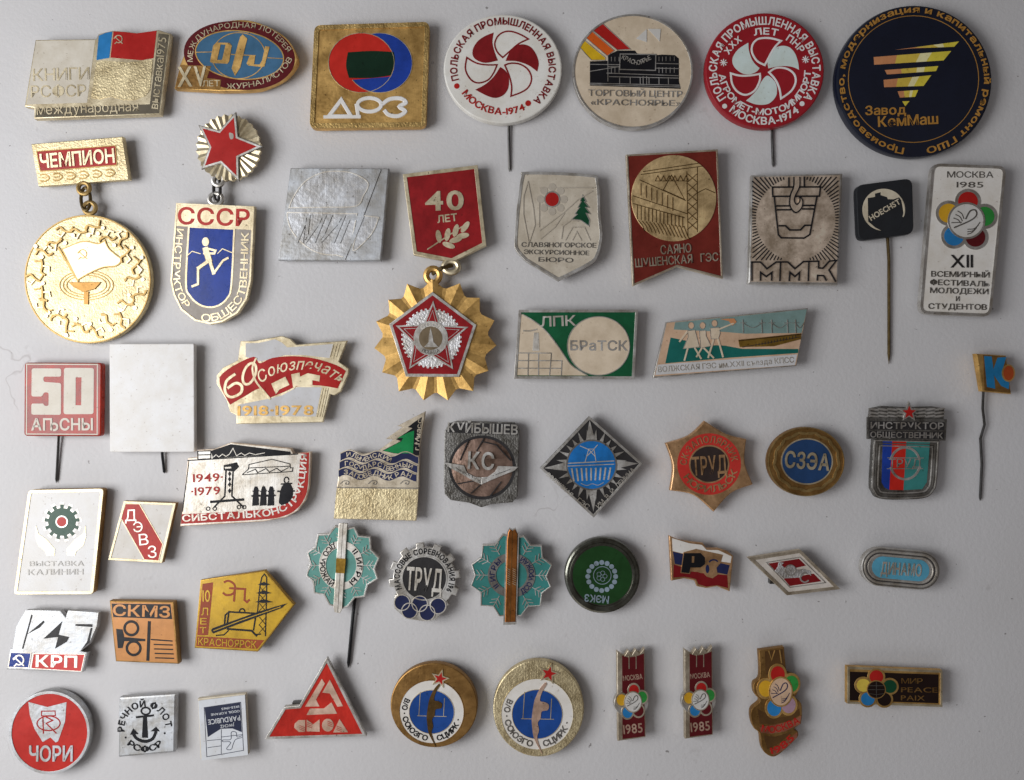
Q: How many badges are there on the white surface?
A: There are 51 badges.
